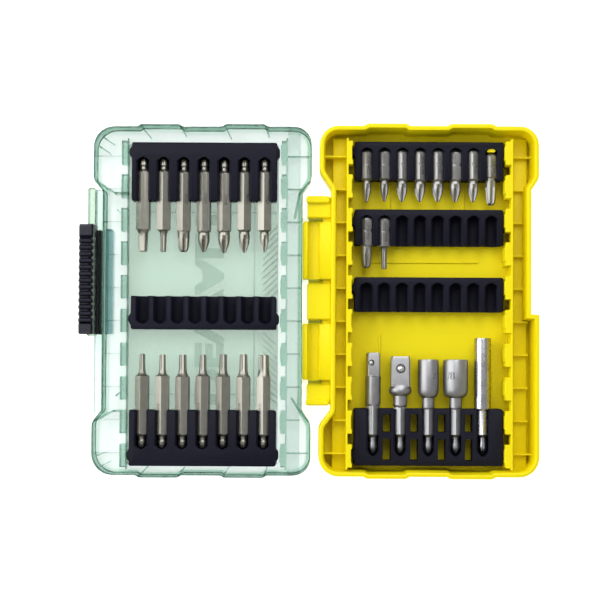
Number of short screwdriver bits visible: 10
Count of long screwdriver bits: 14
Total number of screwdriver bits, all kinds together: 24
